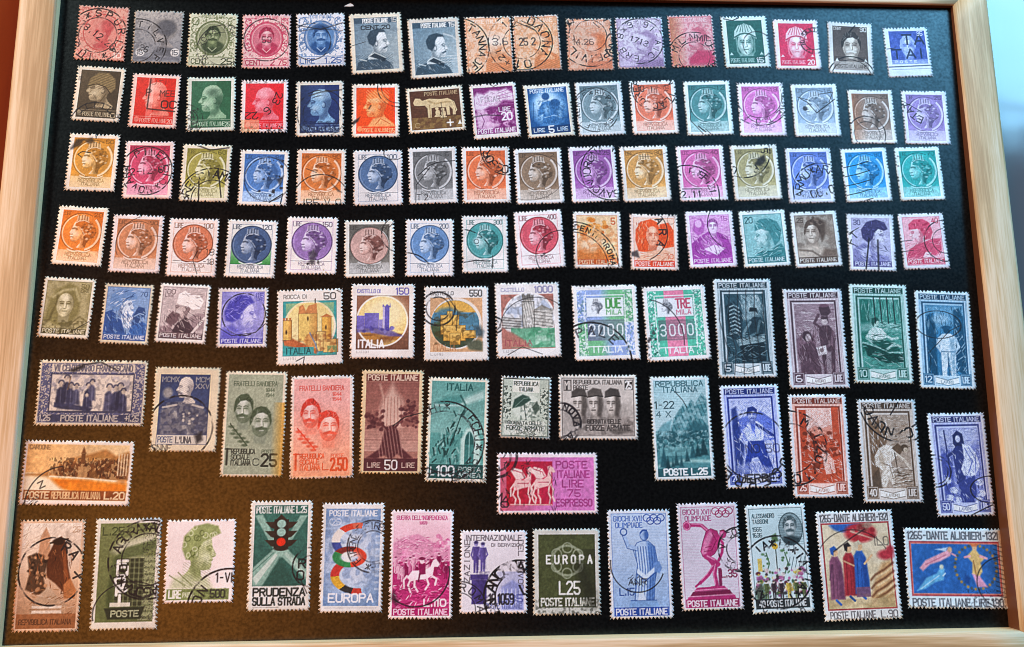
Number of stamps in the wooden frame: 106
